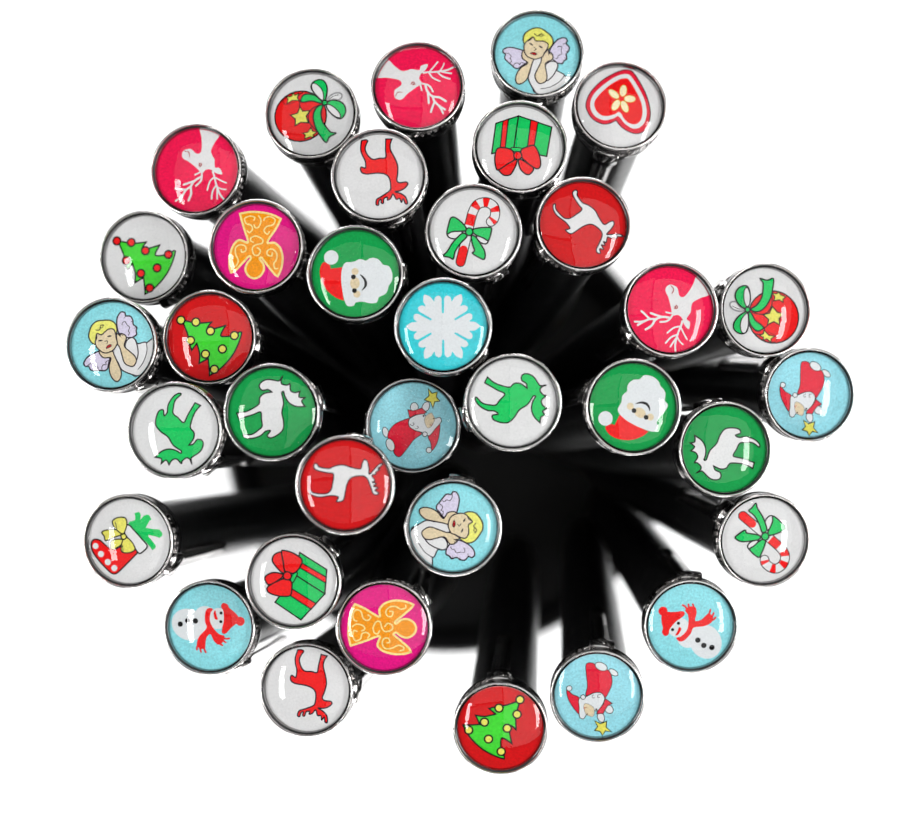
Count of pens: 35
